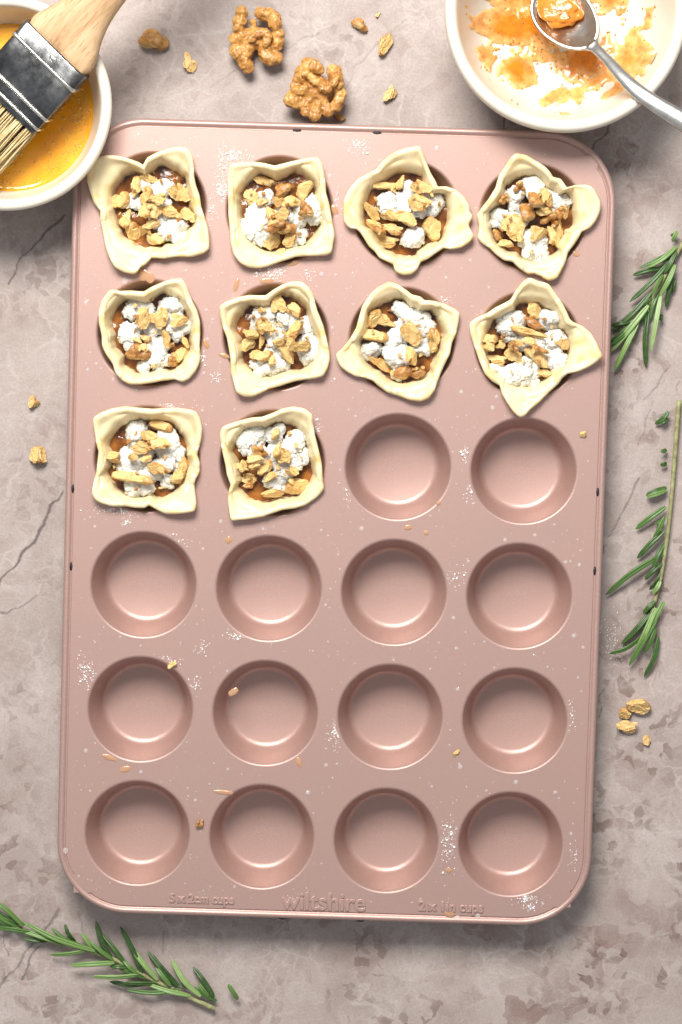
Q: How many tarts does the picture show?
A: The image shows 10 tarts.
